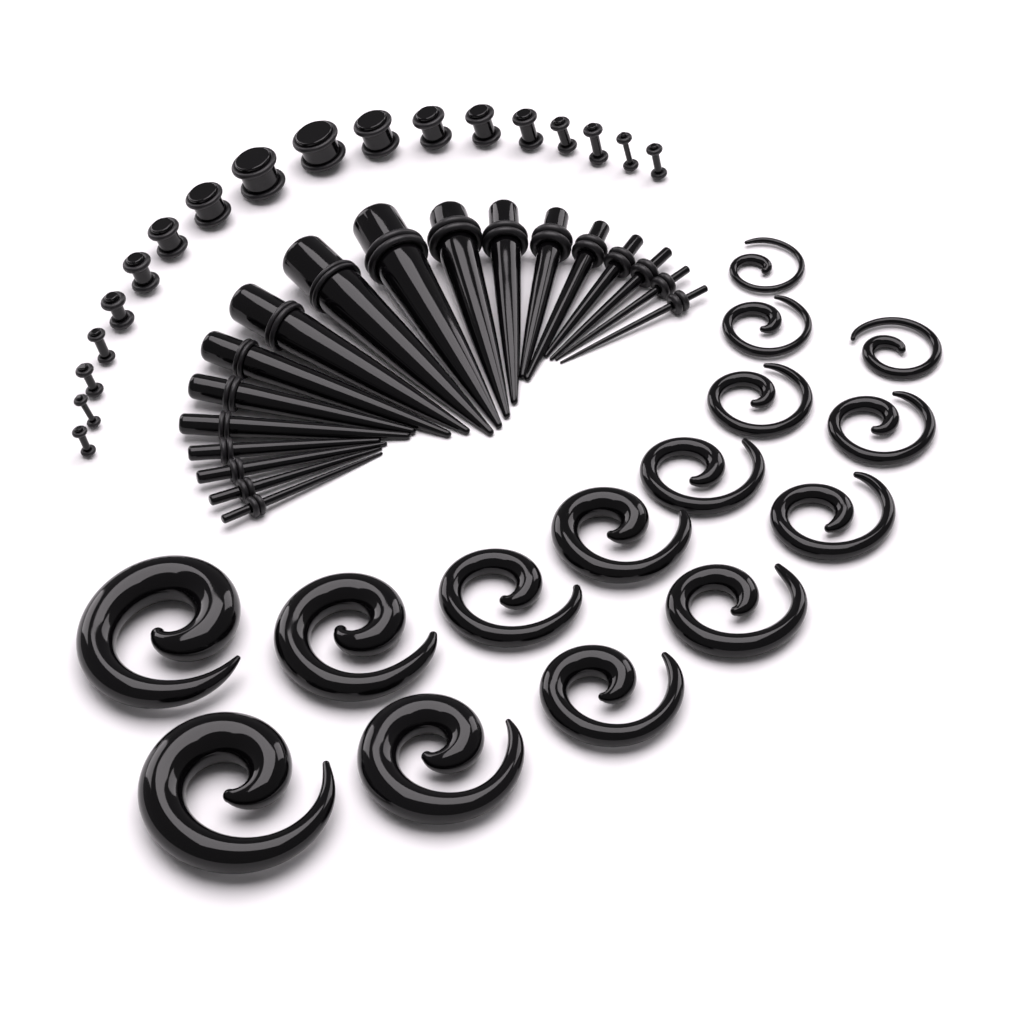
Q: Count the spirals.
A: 15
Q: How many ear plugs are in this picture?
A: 18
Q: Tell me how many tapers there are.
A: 18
